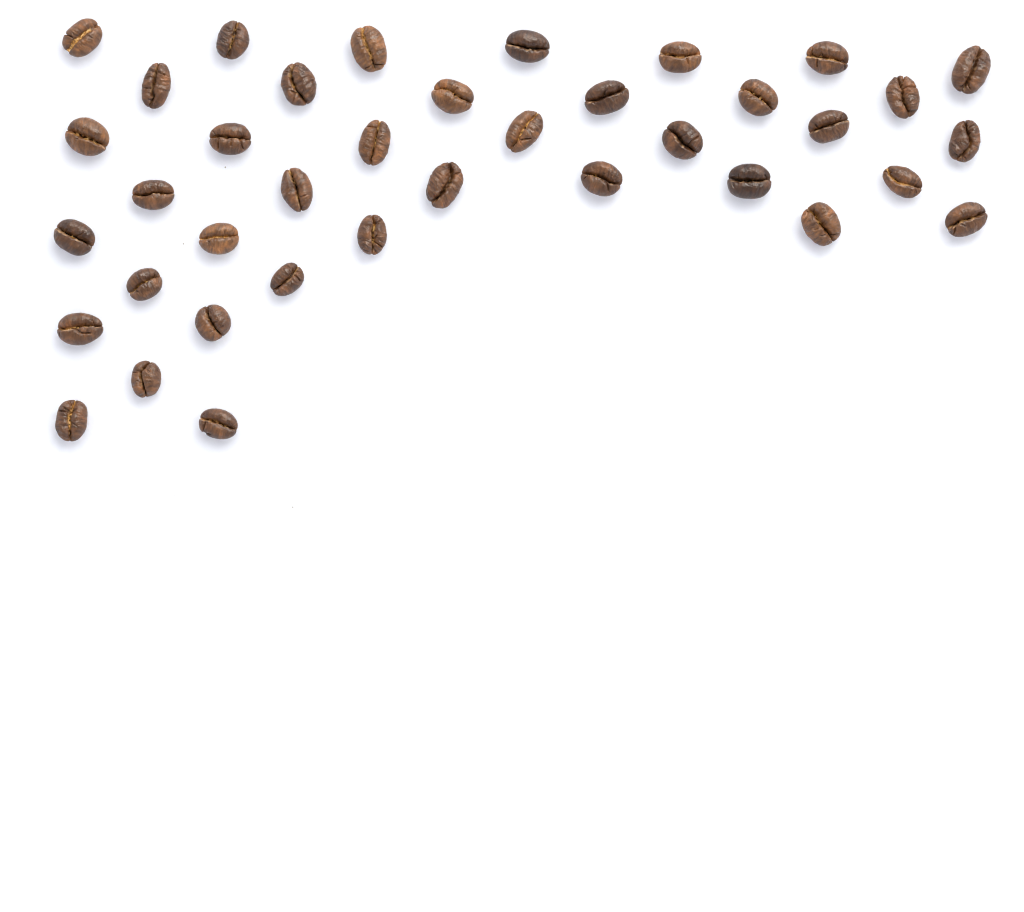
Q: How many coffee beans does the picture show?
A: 38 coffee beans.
